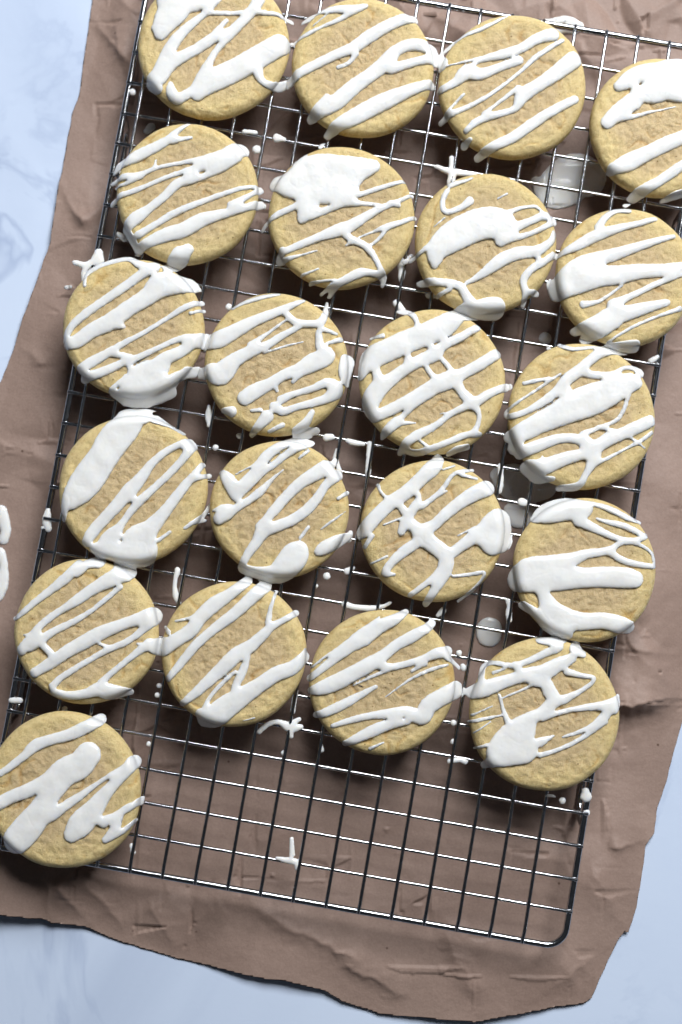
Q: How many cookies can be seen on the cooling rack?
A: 21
